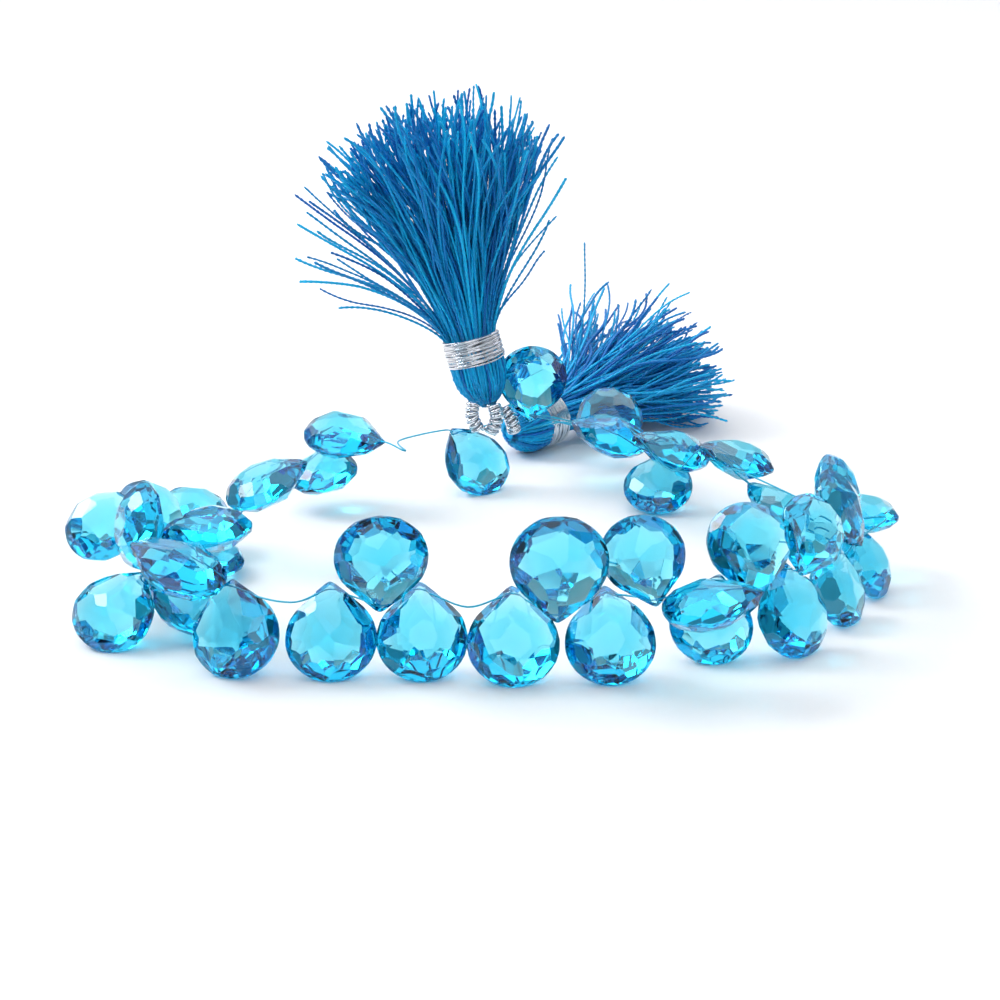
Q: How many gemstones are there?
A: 38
